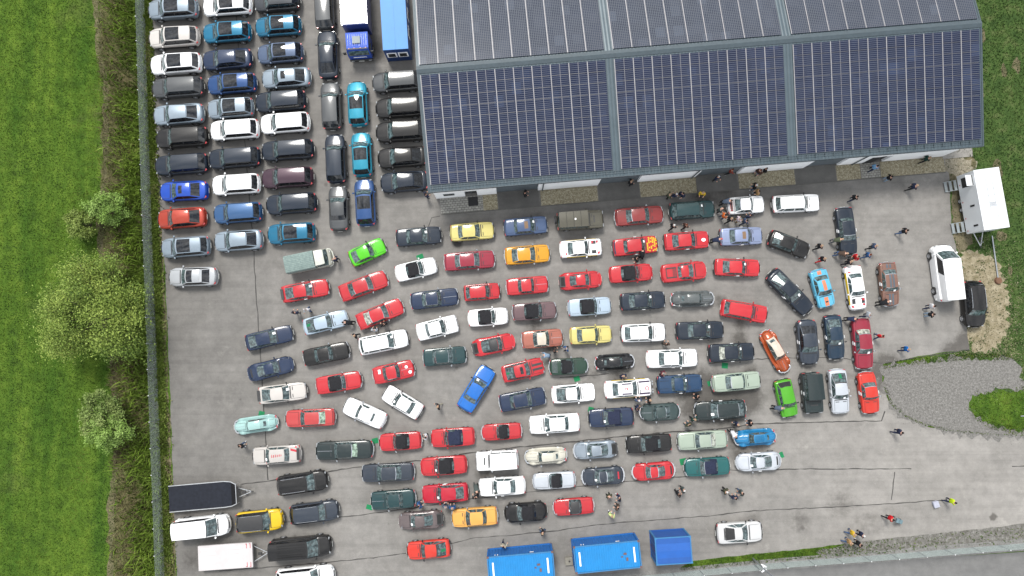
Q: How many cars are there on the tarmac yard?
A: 156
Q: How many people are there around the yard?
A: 95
